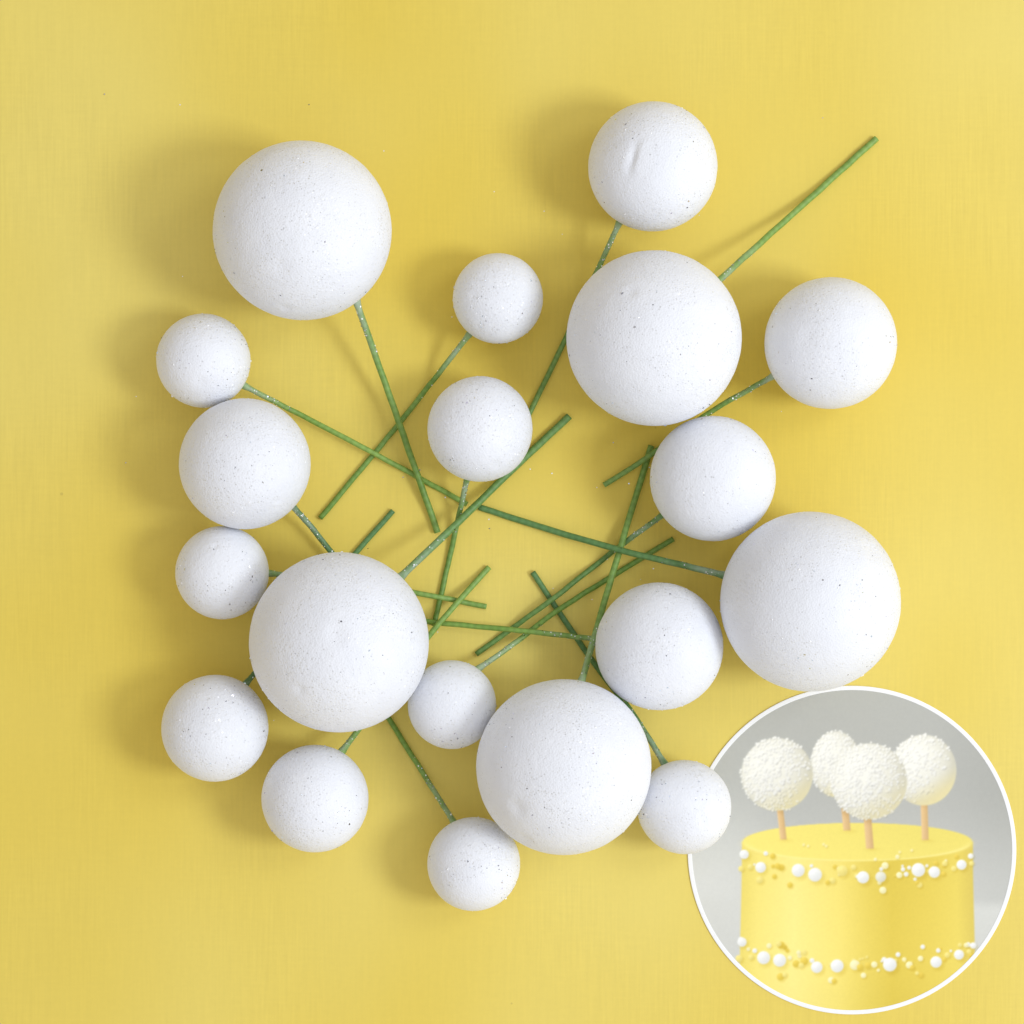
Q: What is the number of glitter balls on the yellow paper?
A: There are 19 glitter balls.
